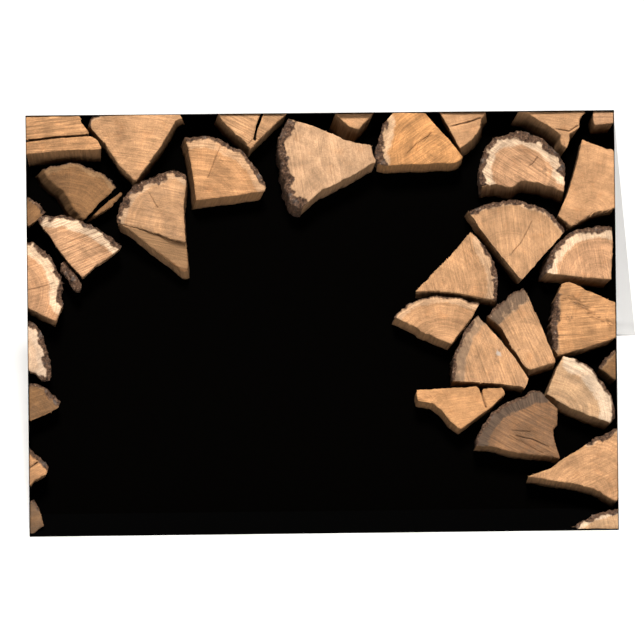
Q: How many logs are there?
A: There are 35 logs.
